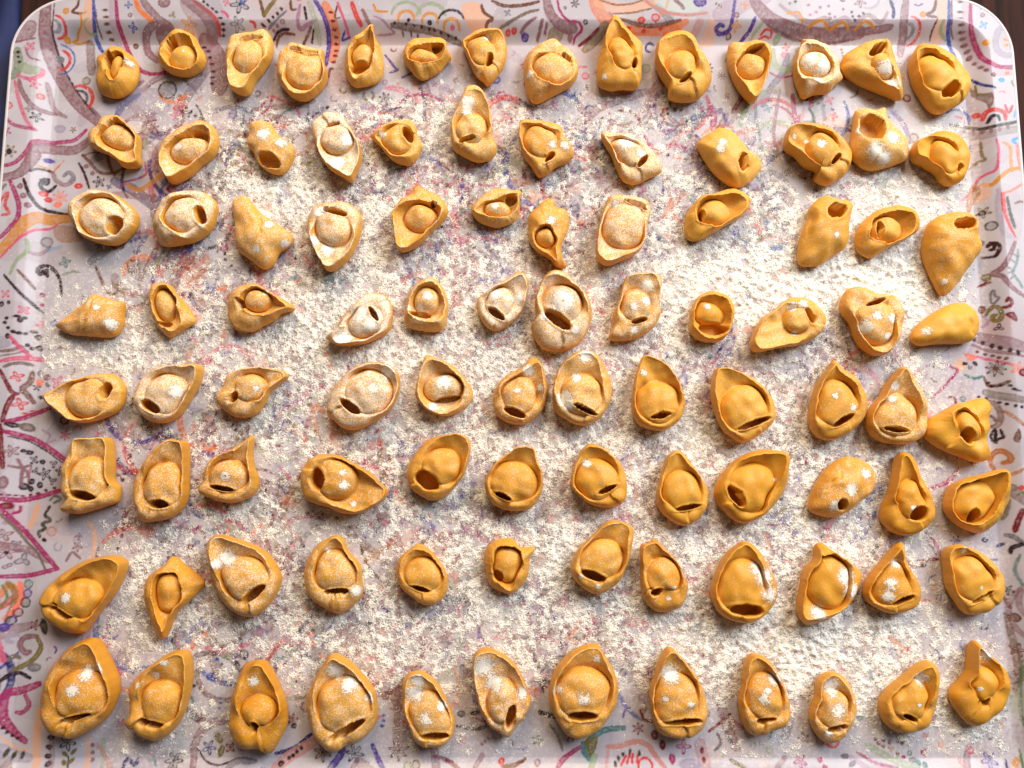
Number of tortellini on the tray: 98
